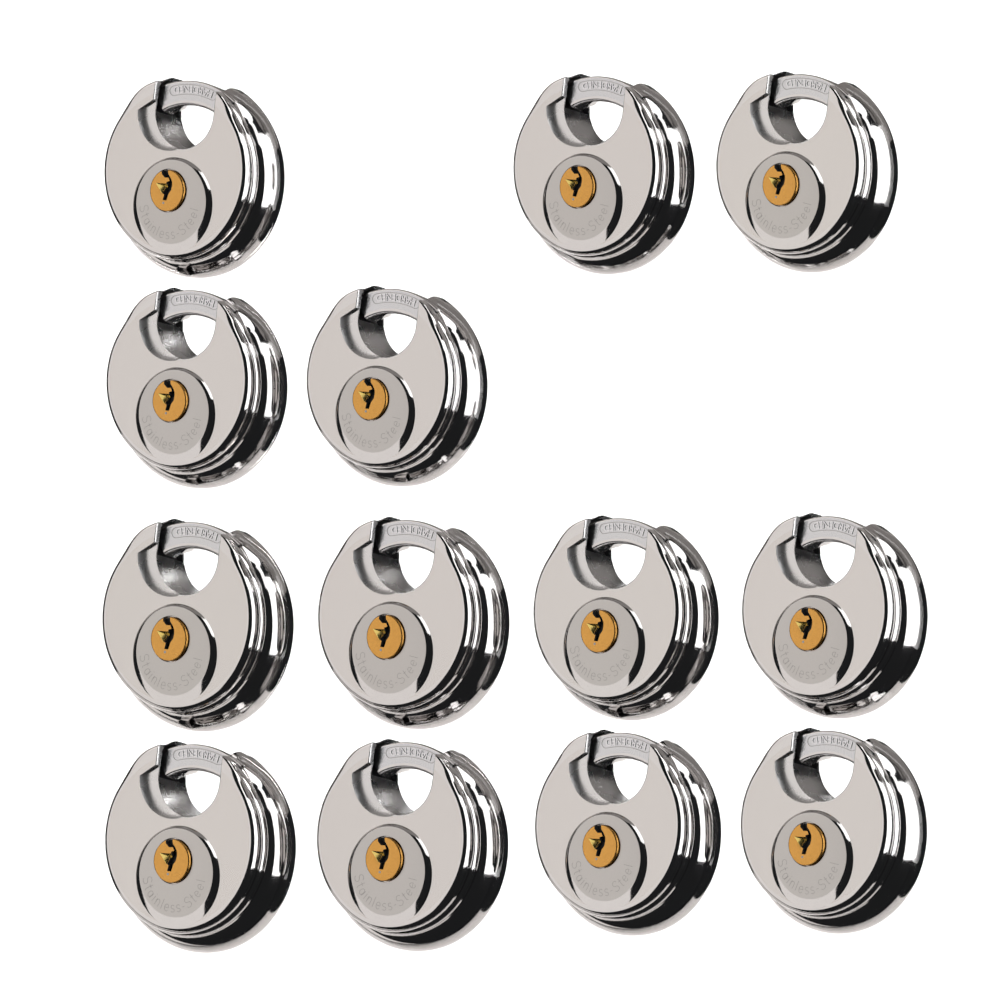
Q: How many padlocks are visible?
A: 13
